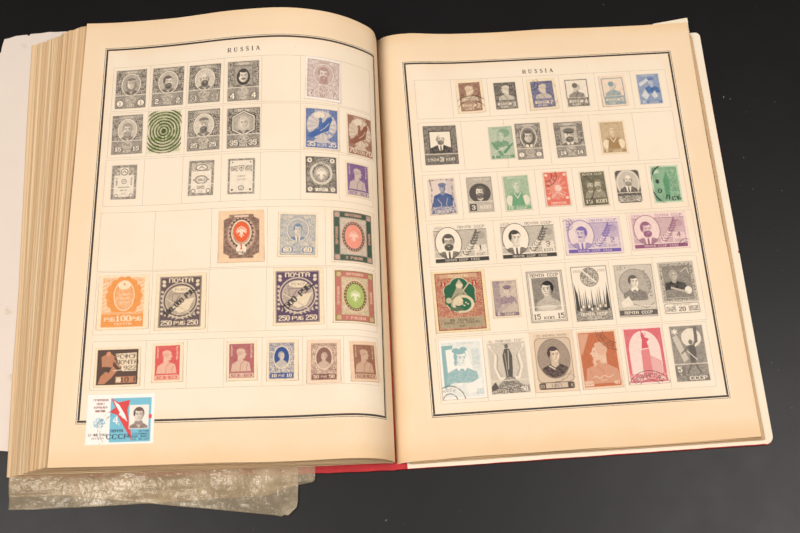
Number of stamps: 64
